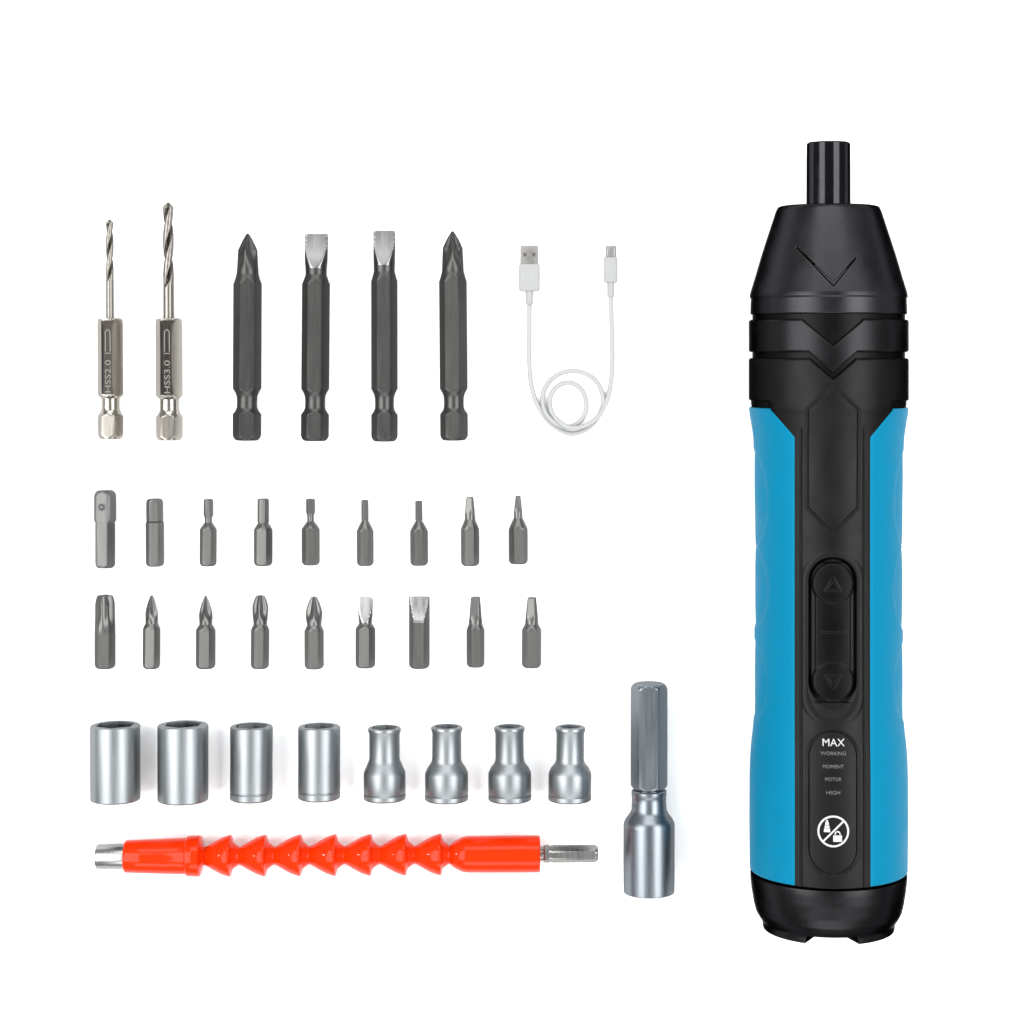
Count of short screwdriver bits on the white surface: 17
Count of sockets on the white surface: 8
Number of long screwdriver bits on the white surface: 4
